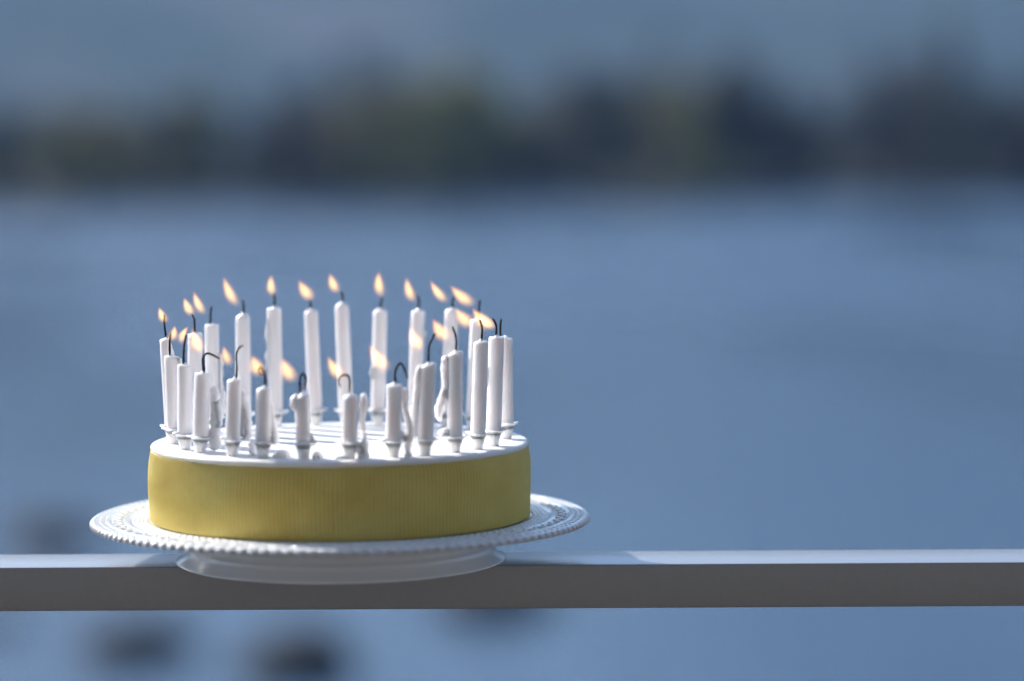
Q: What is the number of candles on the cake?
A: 24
